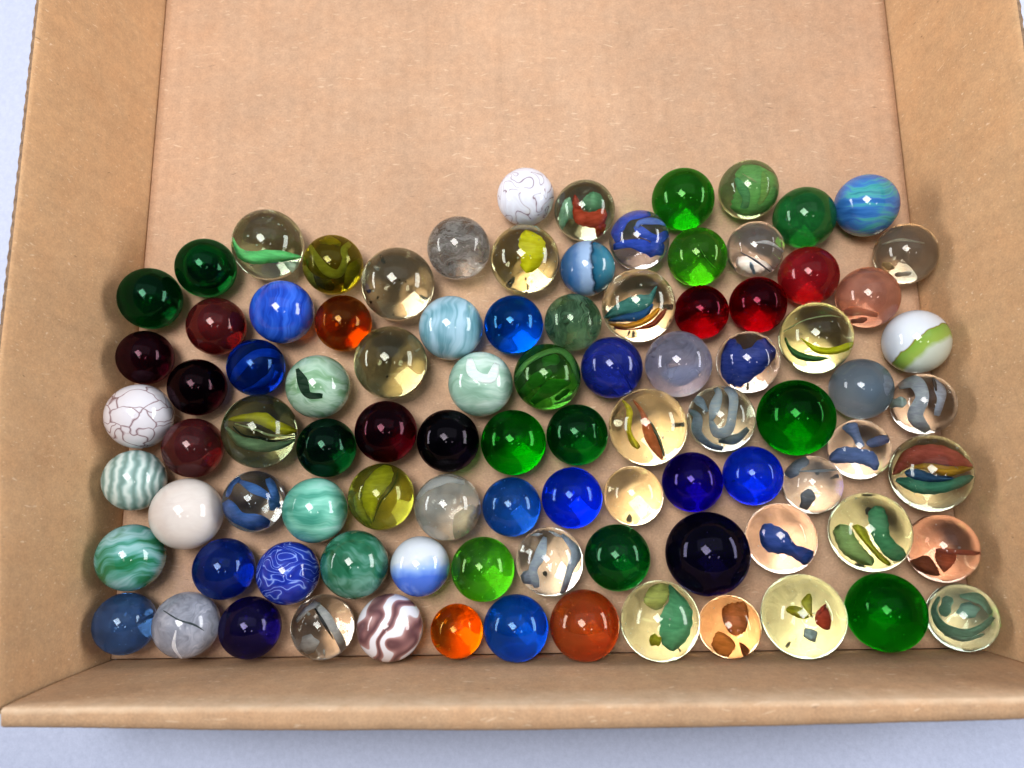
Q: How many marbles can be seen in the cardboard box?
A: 93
